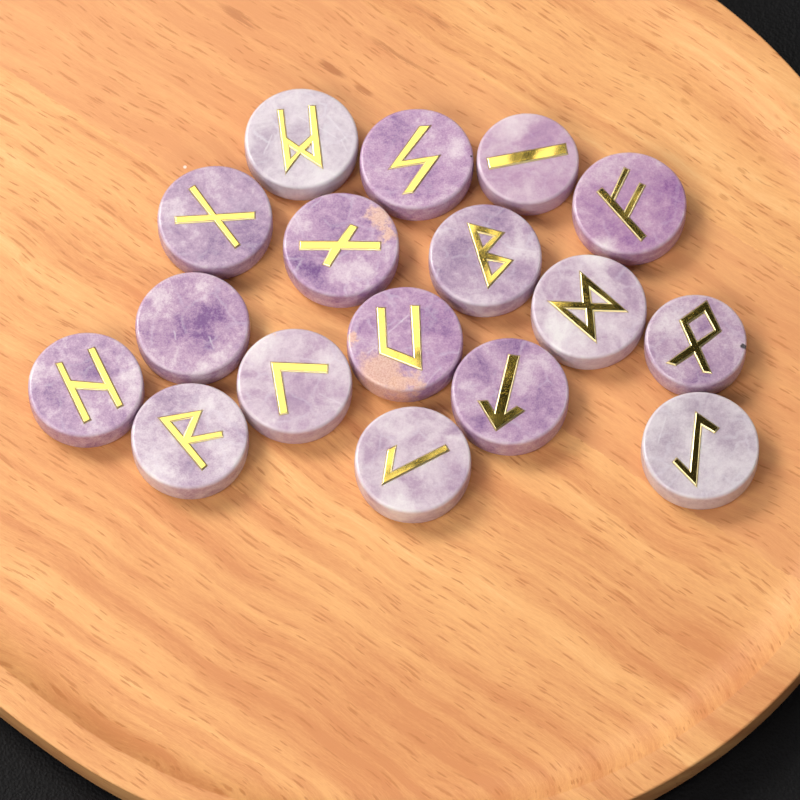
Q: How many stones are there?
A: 17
